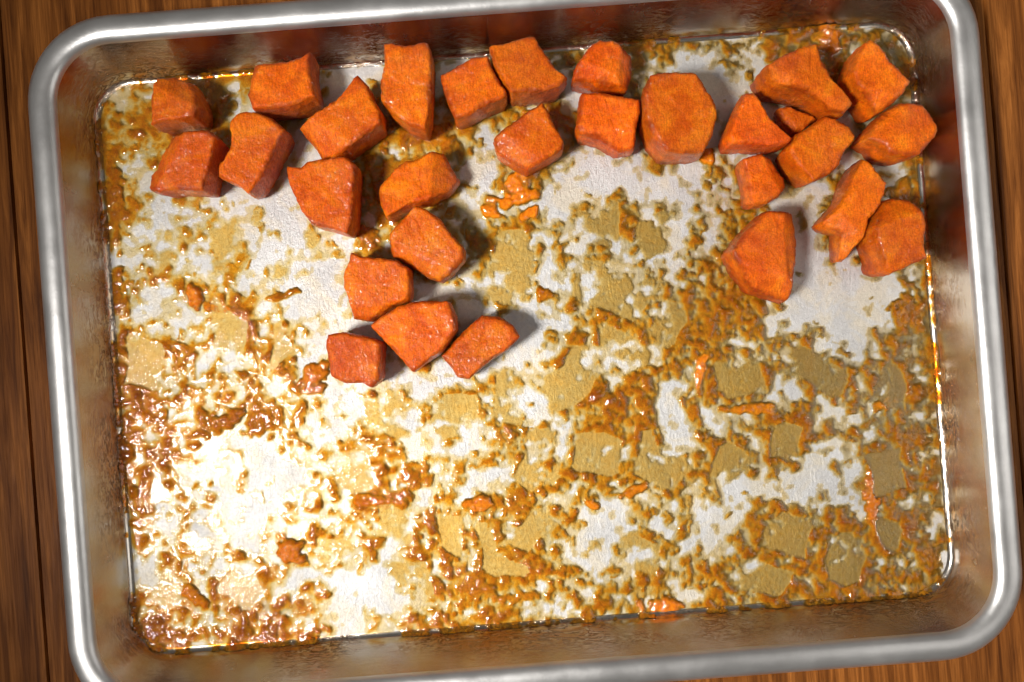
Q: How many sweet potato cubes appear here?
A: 29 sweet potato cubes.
